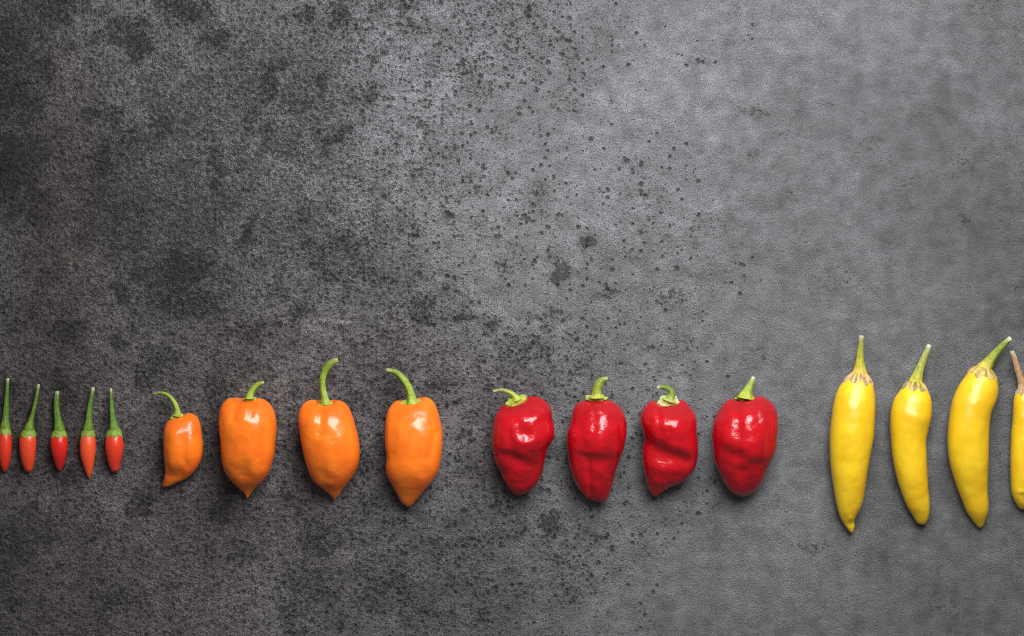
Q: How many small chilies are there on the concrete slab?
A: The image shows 5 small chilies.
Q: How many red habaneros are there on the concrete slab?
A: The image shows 4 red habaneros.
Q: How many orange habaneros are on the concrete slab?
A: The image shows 4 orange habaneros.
